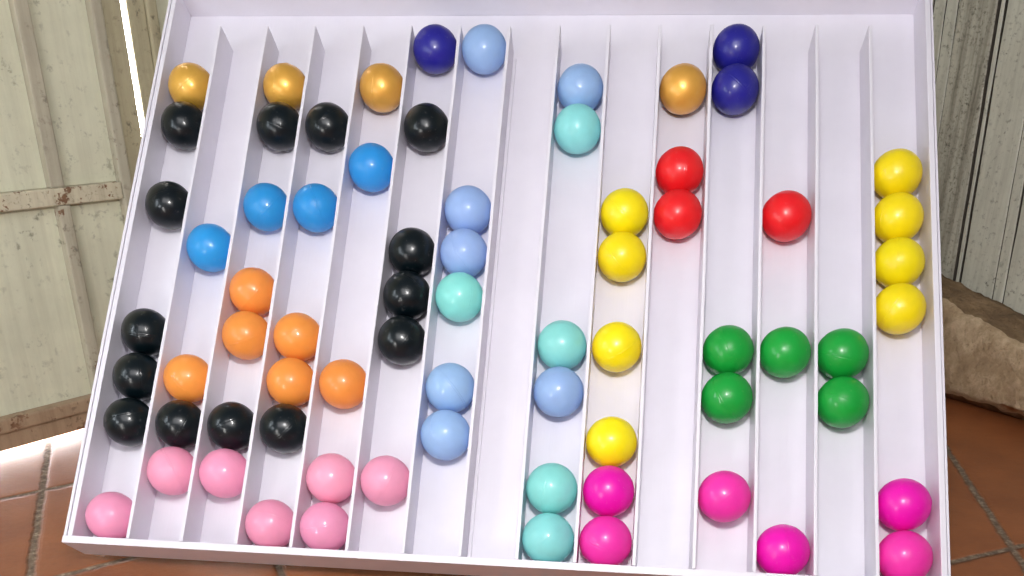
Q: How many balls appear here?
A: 72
